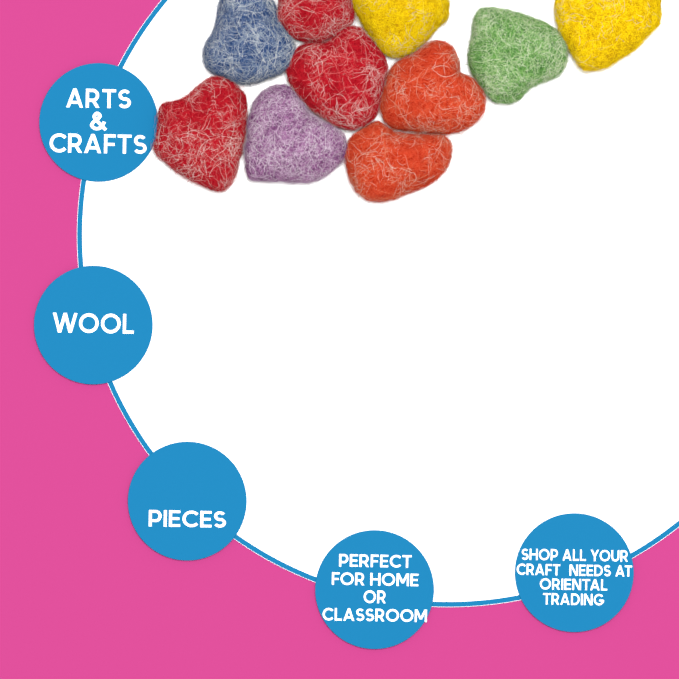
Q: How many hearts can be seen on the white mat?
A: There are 10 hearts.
